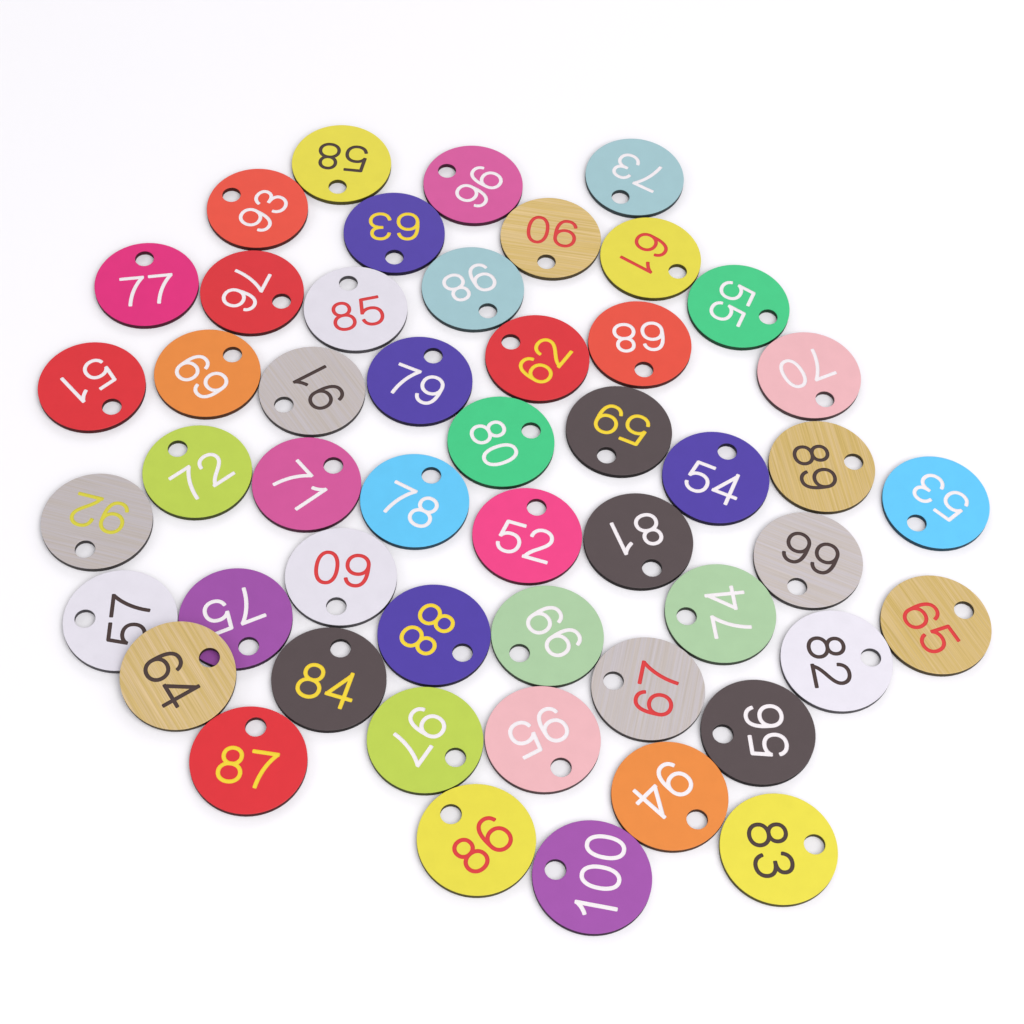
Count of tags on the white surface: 50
